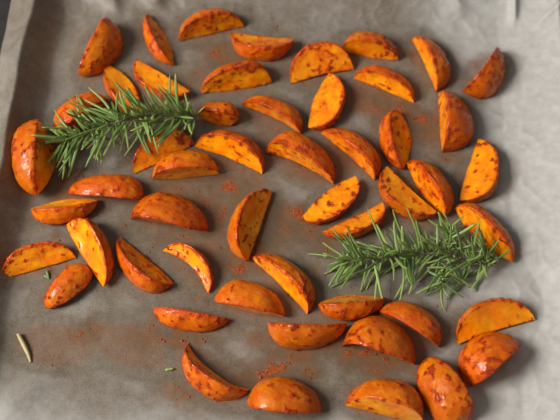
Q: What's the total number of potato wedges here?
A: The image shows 52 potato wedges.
